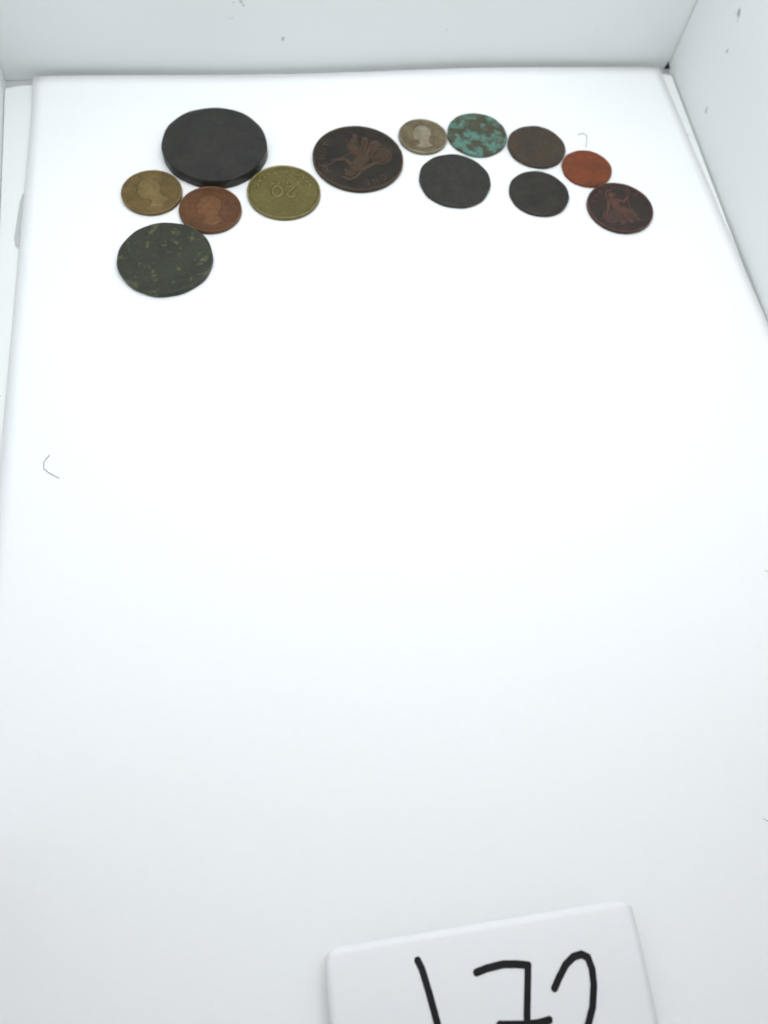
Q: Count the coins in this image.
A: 13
